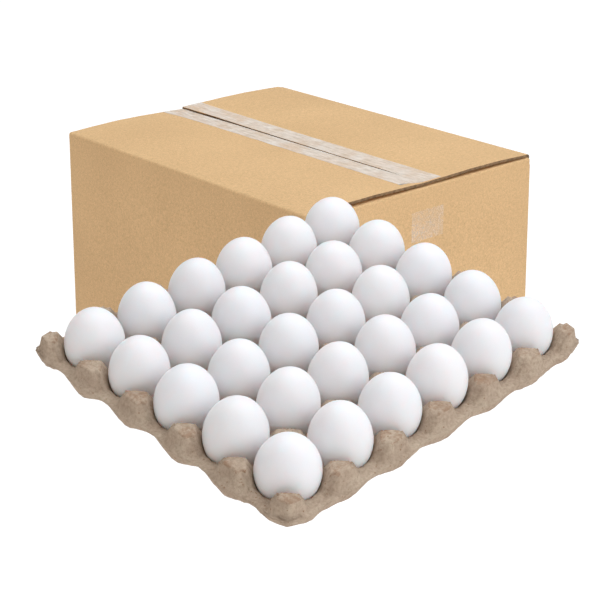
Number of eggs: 30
